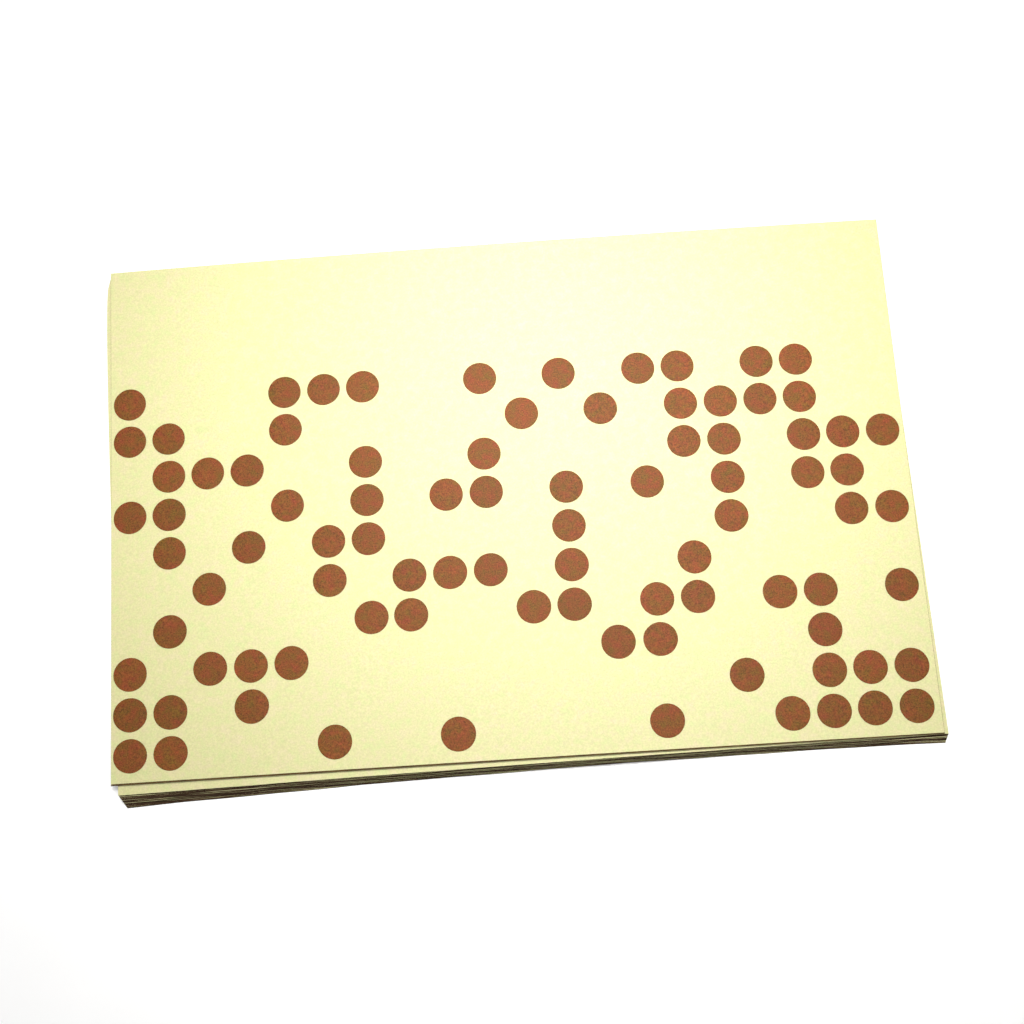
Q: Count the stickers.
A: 88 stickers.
